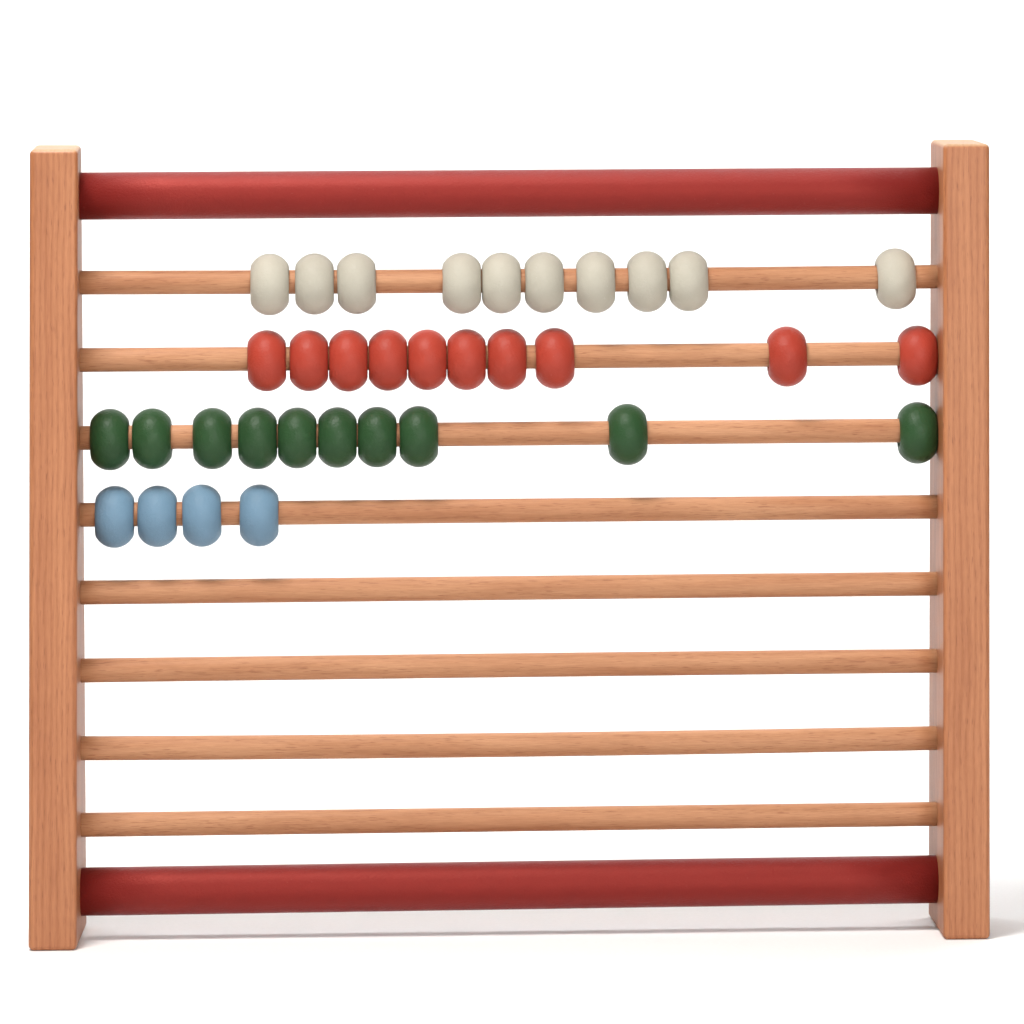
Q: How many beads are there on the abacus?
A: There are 34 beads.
